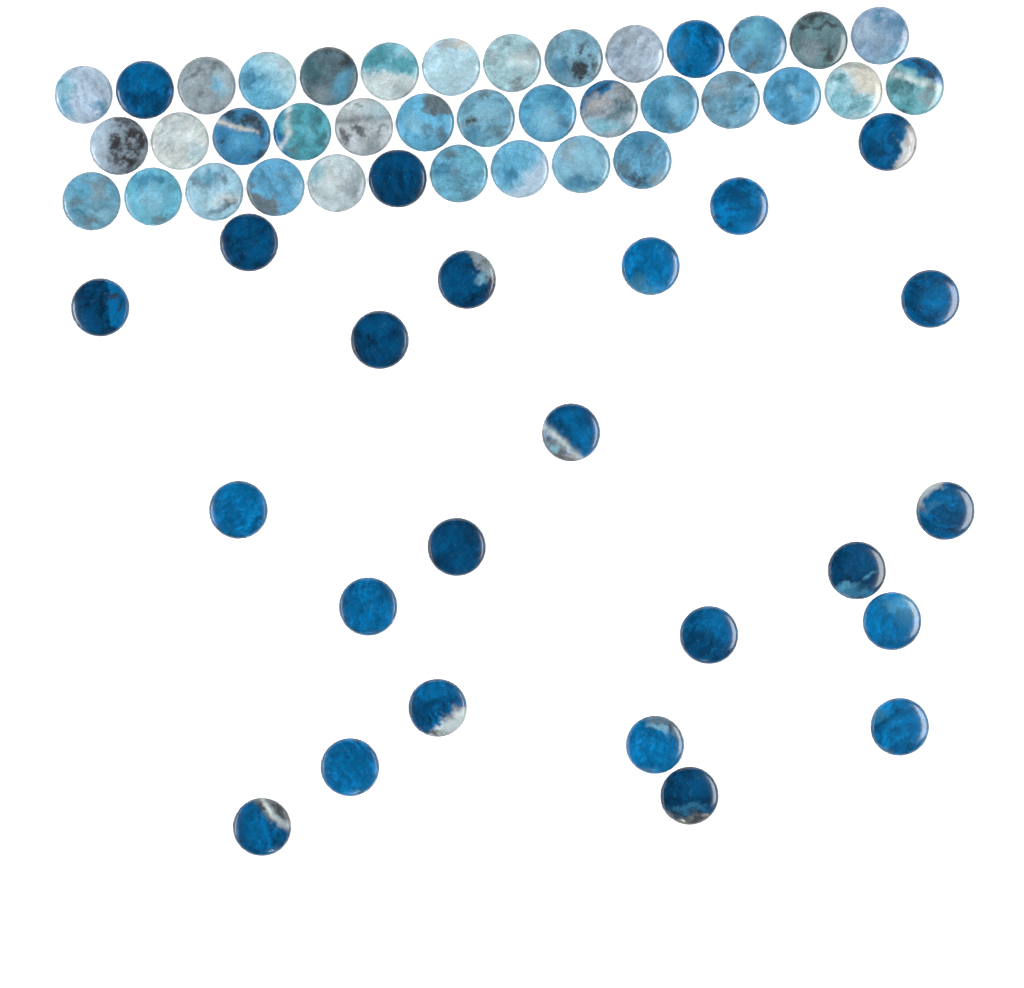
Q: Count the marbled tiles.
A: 35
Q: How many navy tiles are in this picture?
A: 25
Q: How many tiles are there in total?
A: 60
